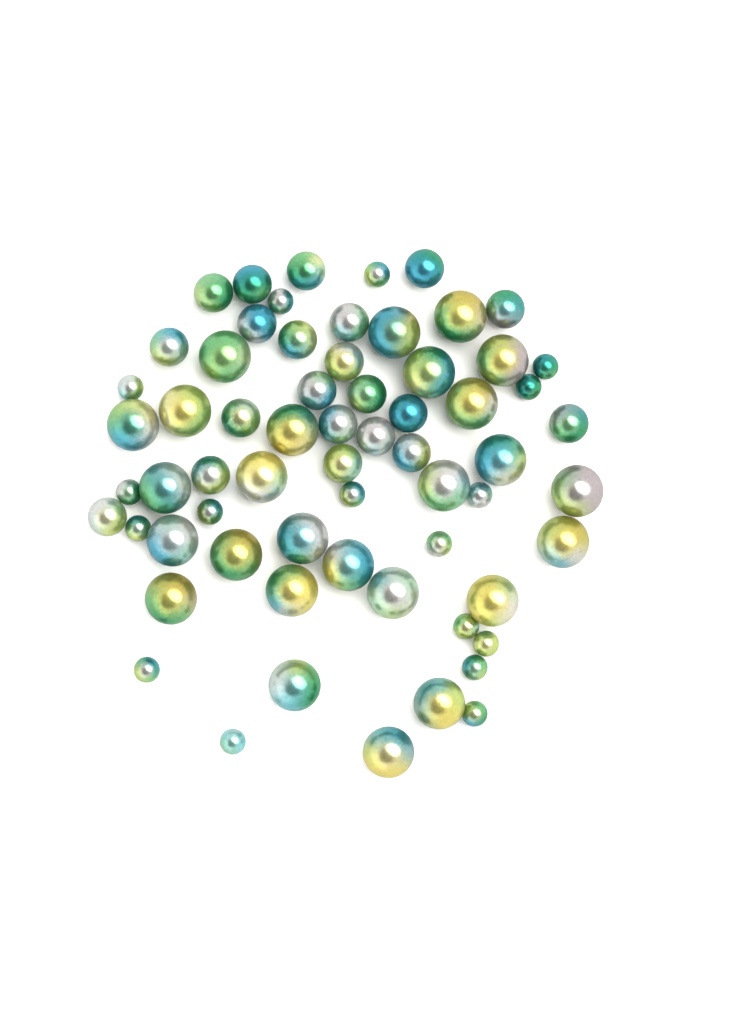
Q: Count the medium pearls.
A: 21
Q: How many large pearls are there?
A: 26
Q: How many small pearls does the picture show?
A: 17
